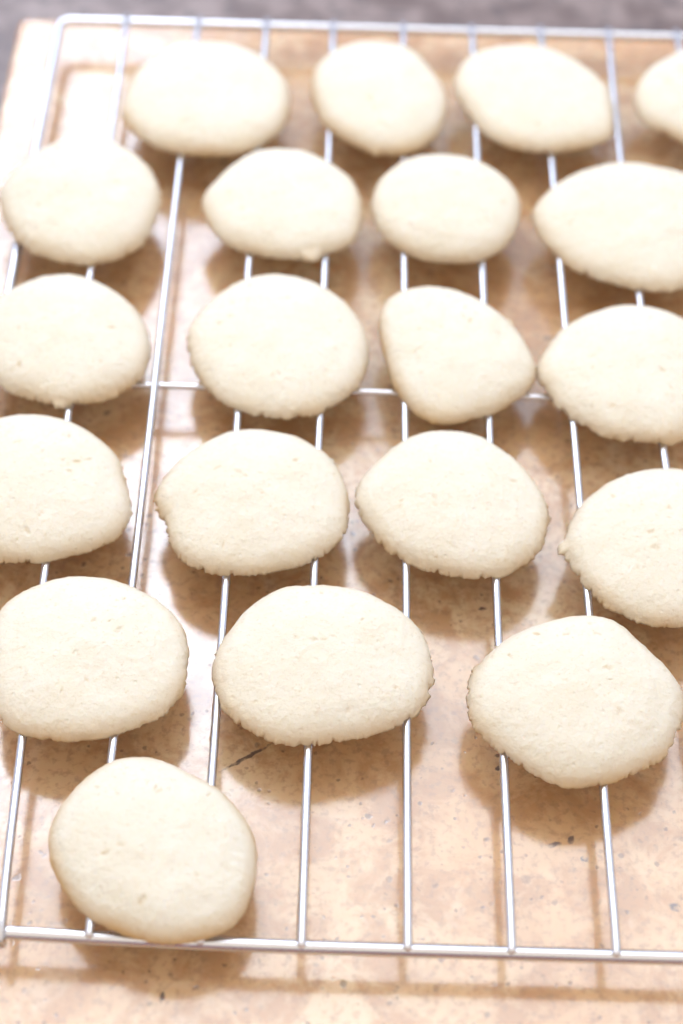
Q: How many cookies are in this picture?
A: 20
